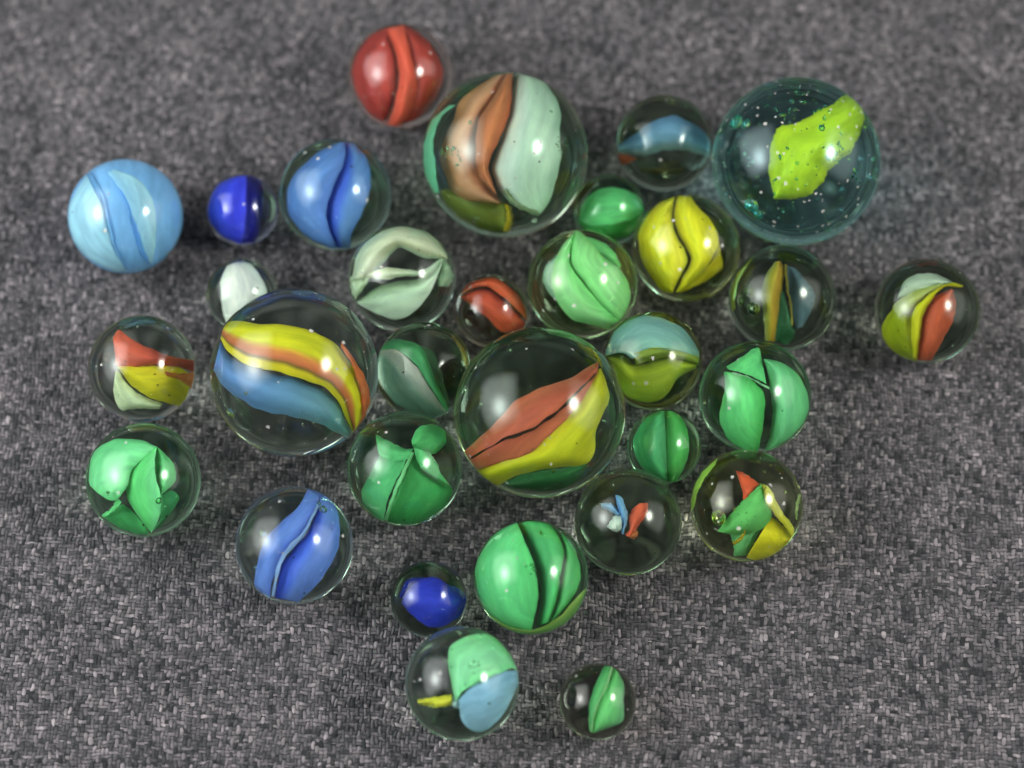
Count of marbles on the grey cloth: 31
